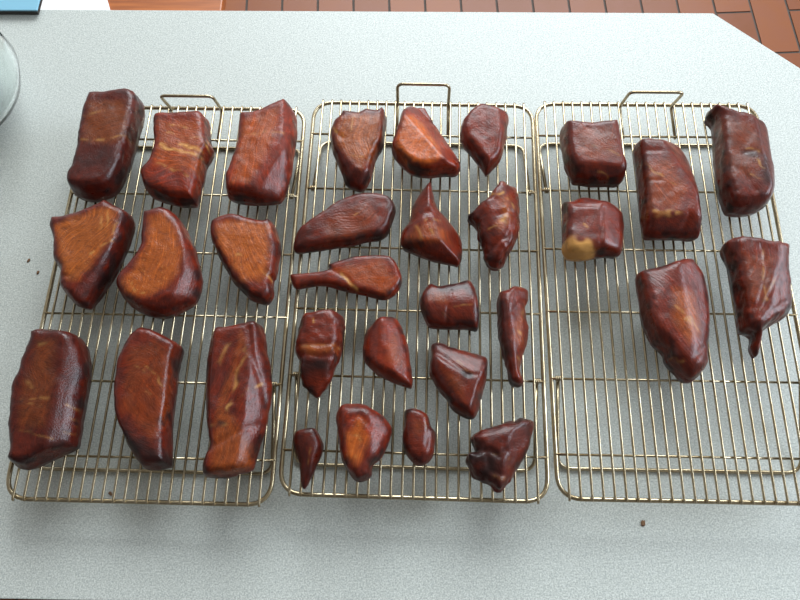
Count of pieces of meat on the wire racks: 31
